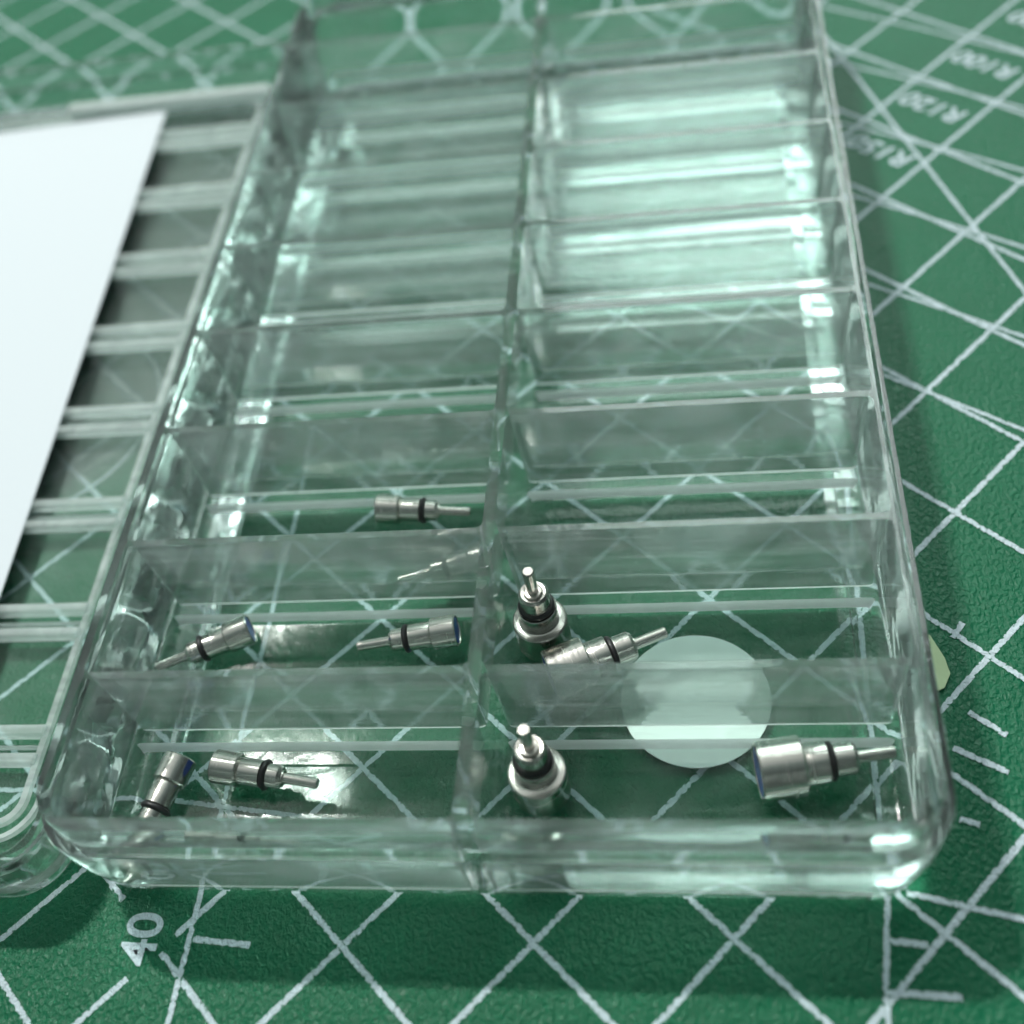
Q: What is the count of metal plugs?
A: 10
